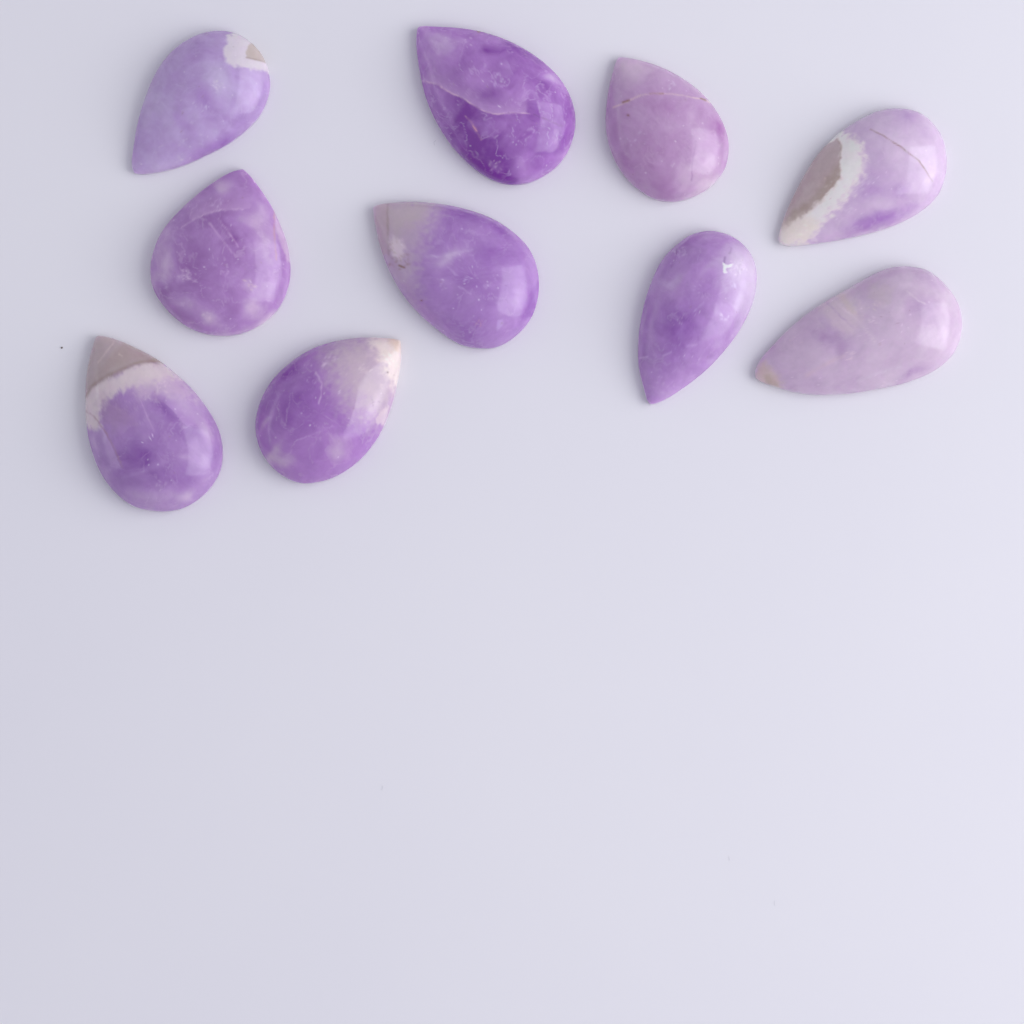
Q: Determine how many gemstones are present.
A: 10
